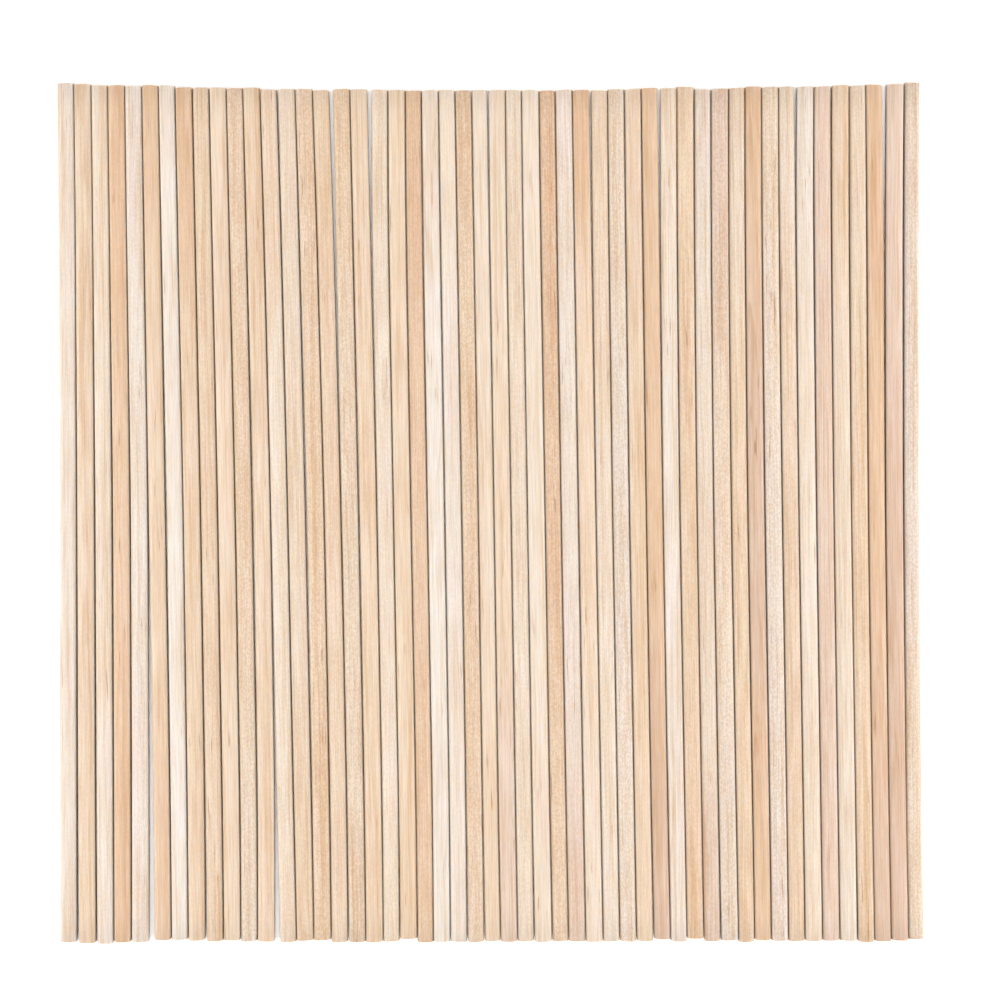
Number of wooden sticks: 50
